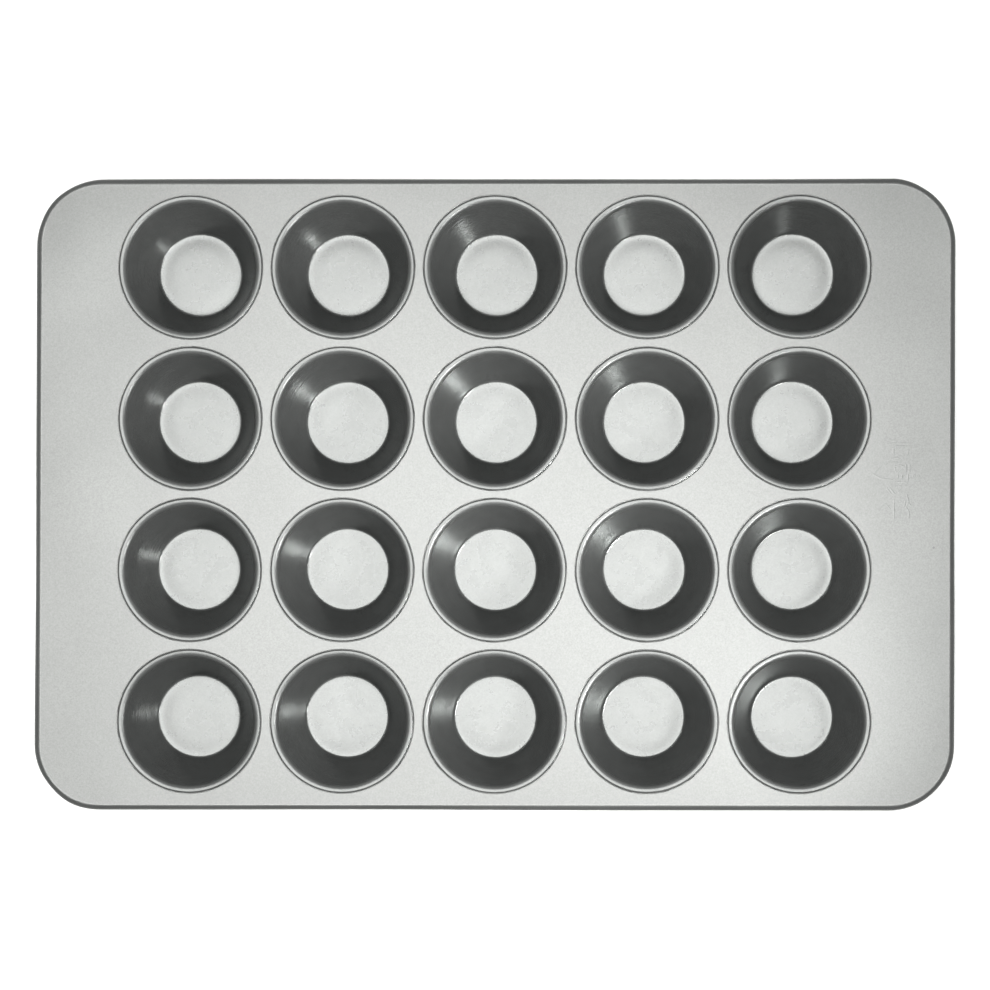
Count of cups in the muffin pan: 20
